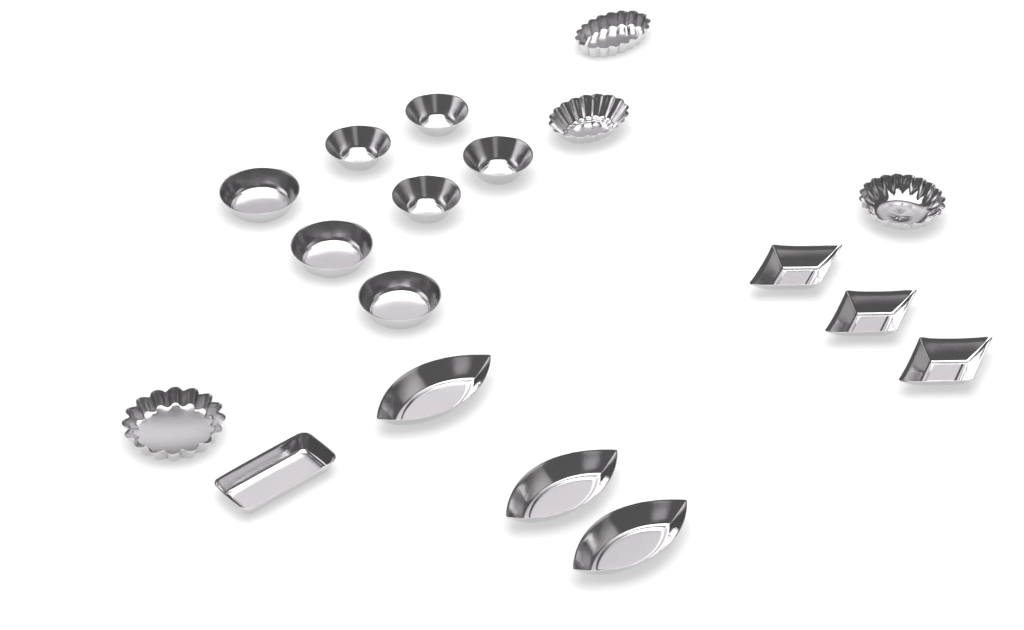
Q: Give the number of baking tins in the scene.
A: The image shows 18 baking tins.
